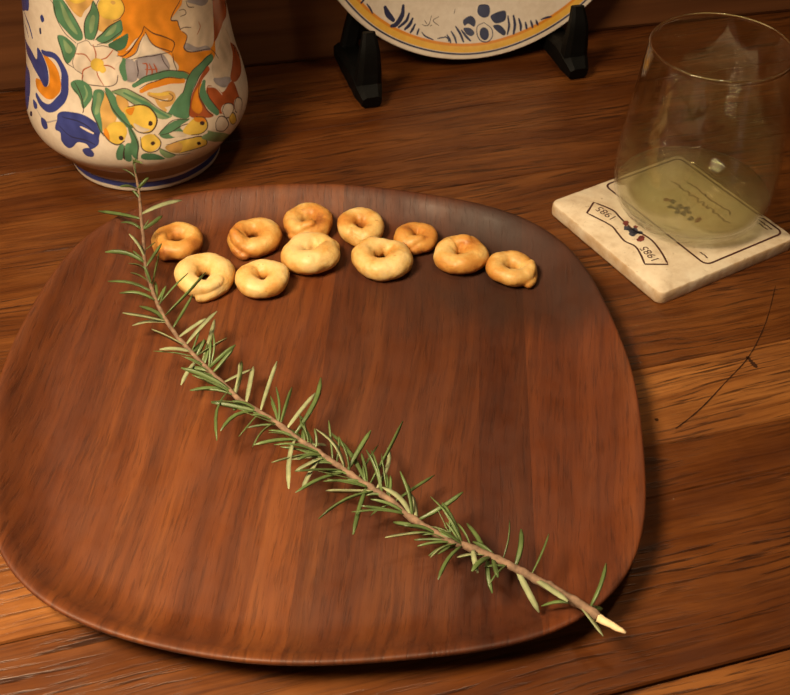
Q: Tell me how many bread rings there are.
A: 11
